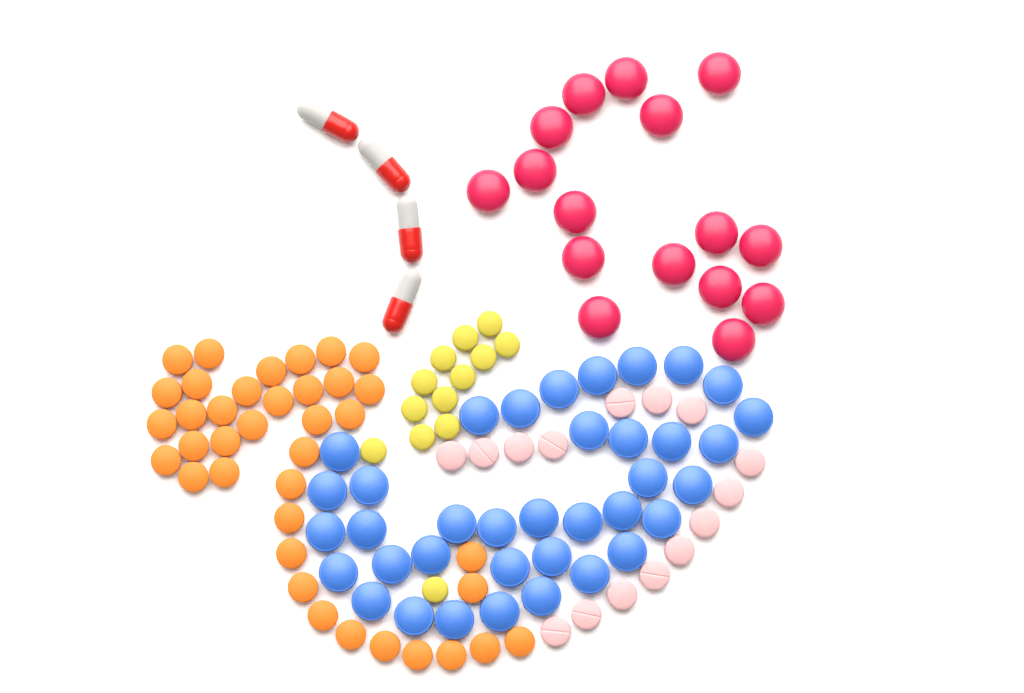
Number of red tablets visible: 16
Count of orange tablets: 38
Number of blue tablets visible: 37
